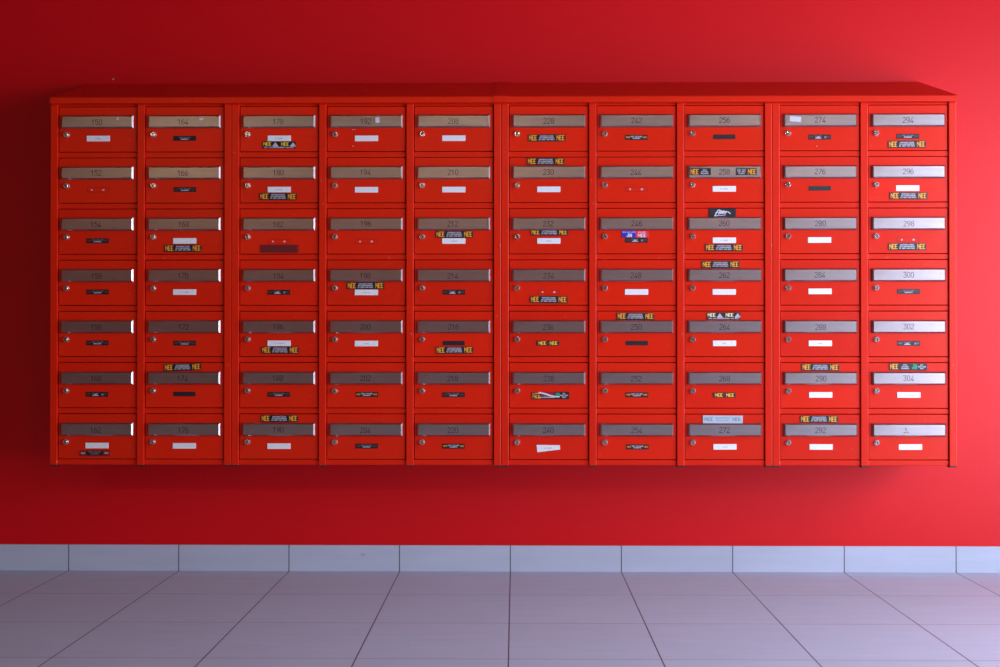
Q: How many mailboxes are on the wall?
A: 70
